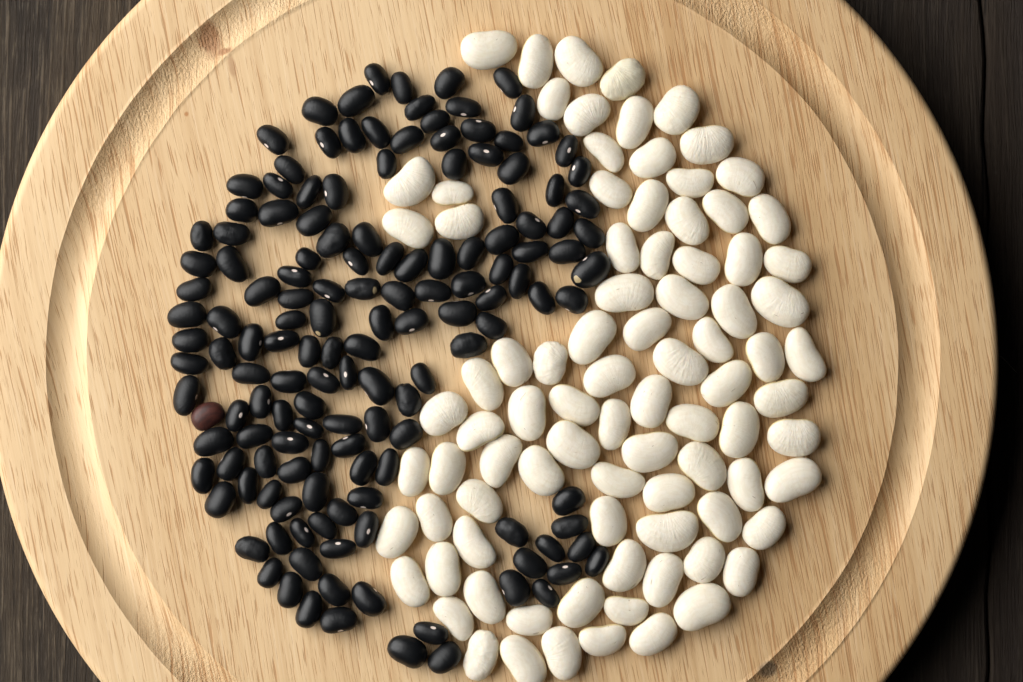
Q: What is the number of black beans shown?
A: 146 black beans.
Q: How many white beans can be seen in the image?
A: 88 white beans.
